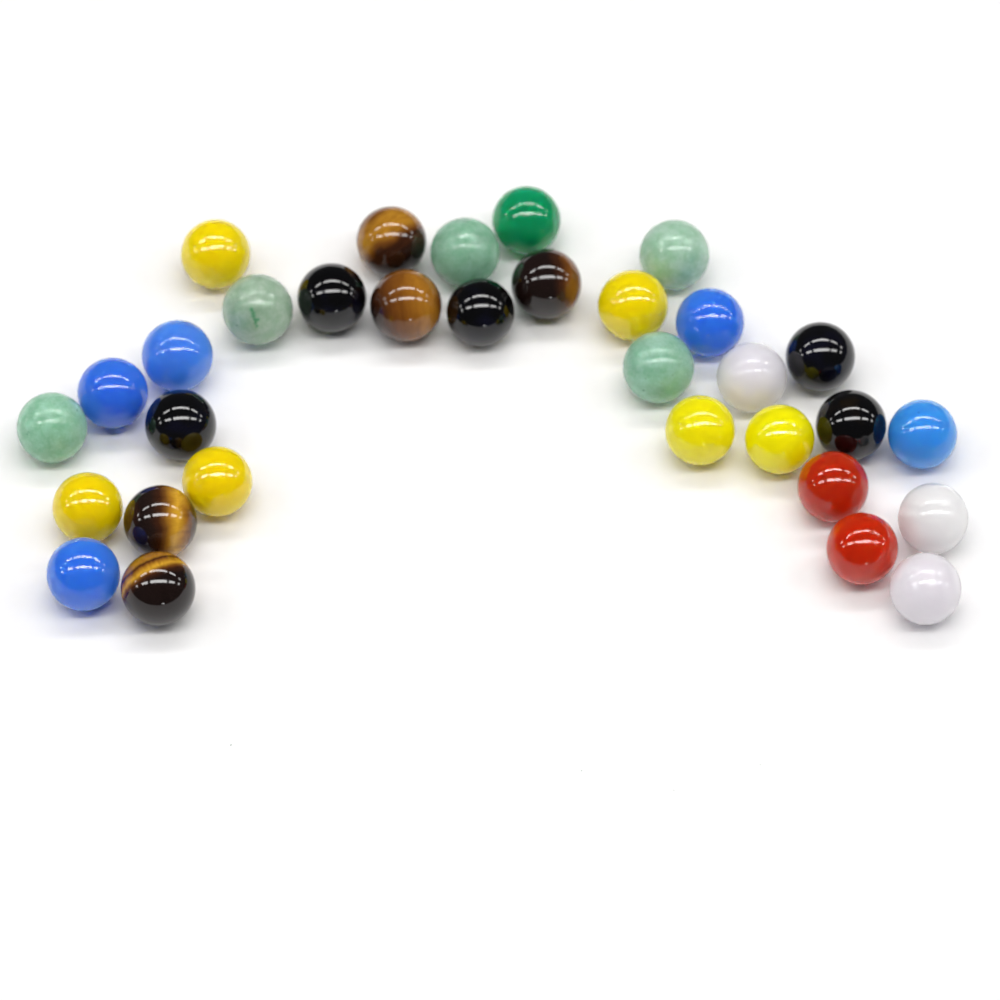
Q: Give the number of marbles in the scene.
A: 32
